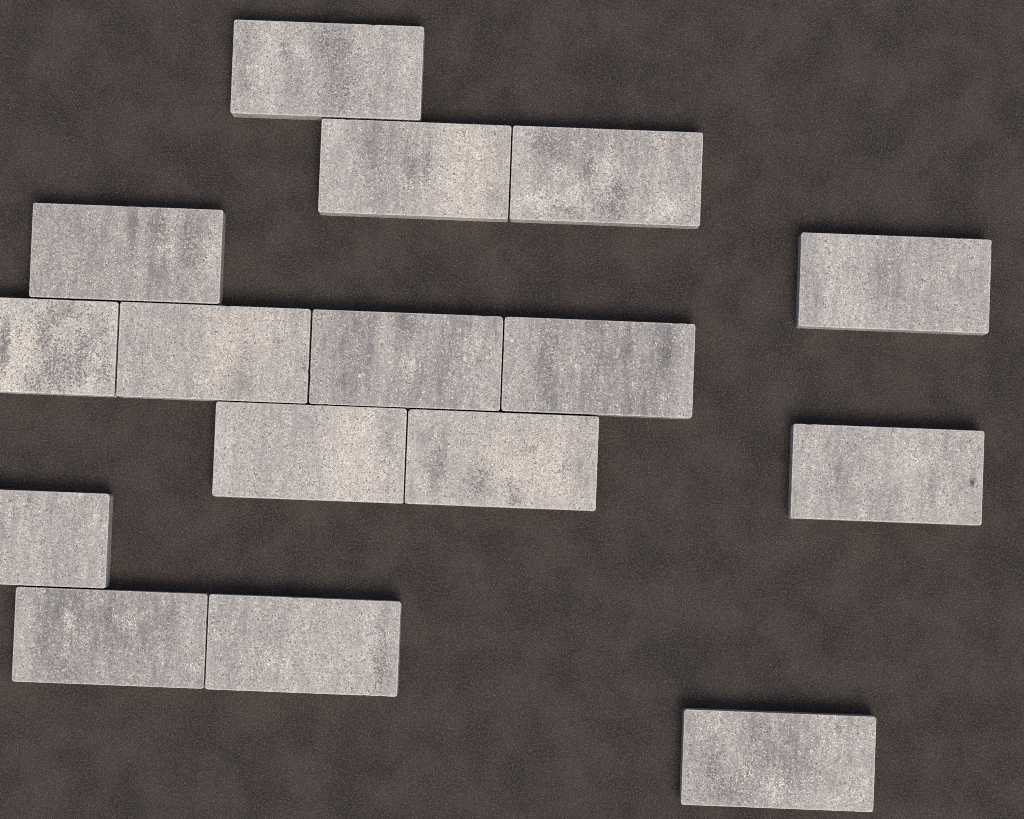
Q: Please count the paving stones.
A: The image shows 16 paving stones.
